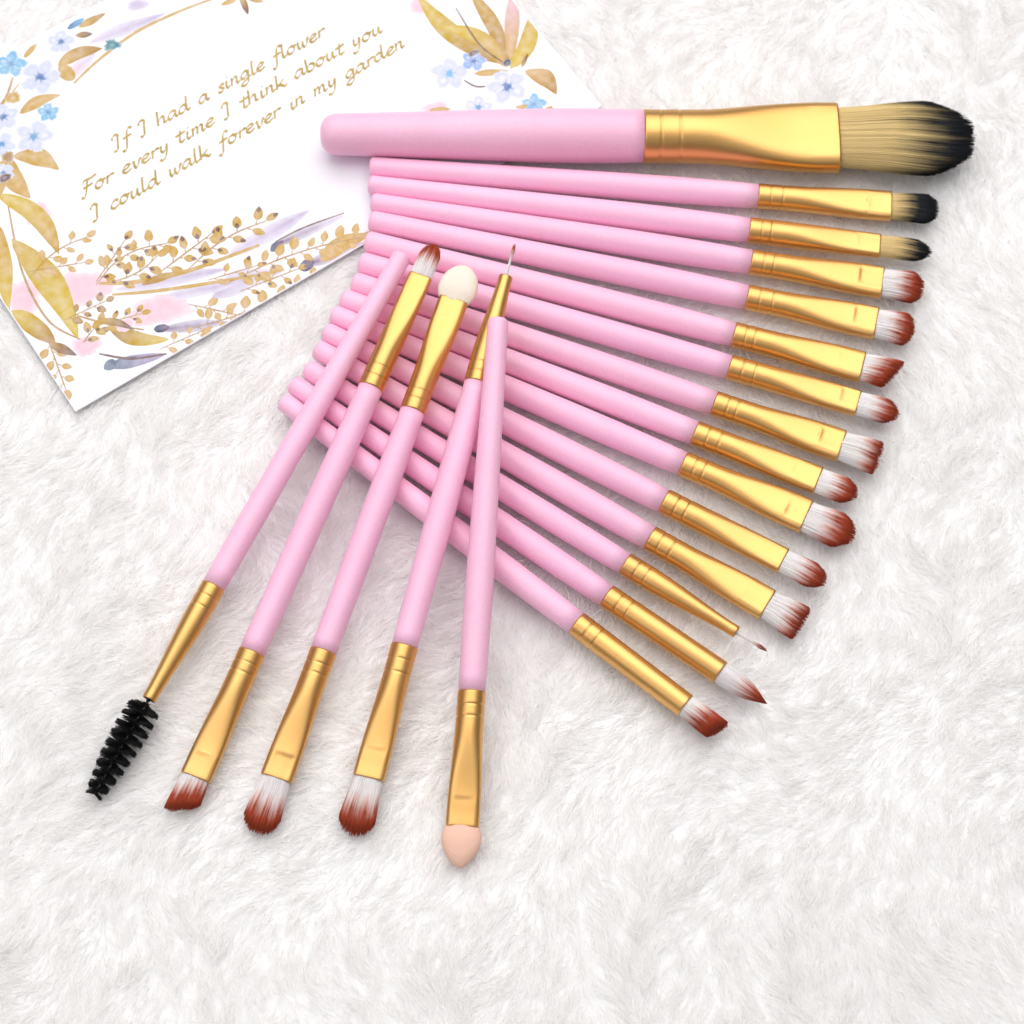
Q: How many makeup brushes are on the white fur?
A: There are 20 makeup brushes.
